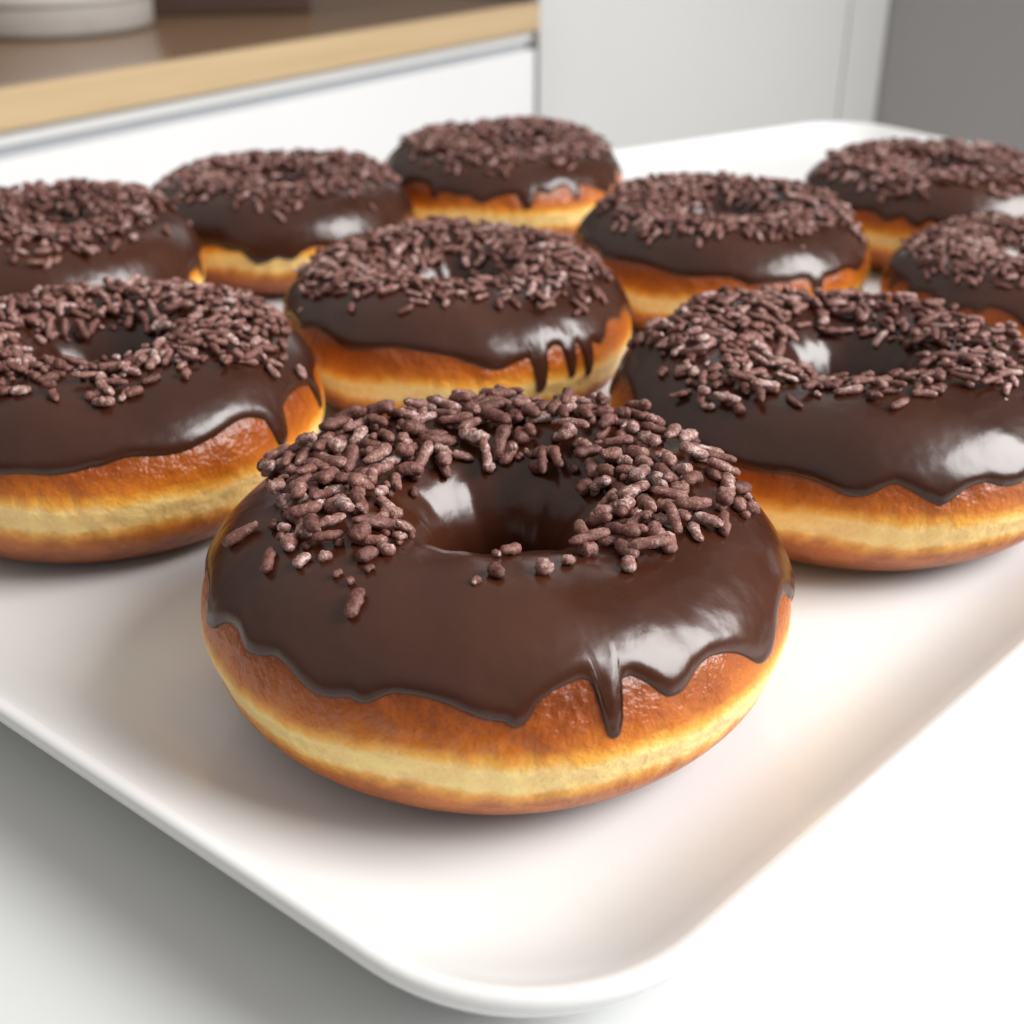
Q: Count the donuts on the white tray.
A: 10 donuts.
